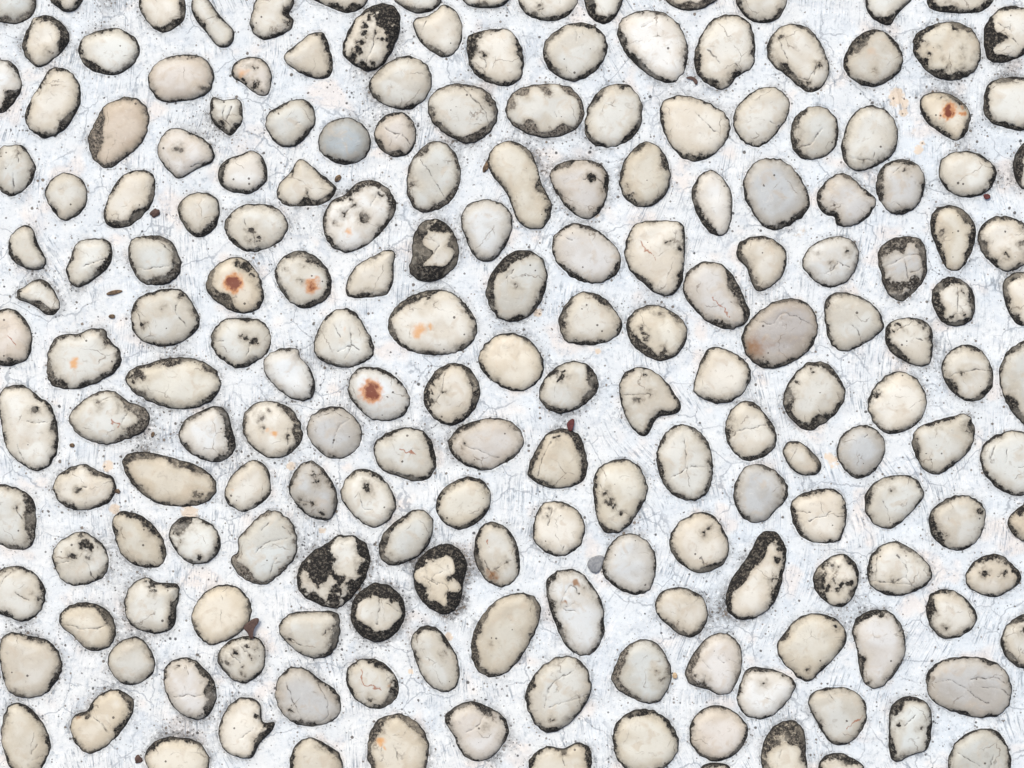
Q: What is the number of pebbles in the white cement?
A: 191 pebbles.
